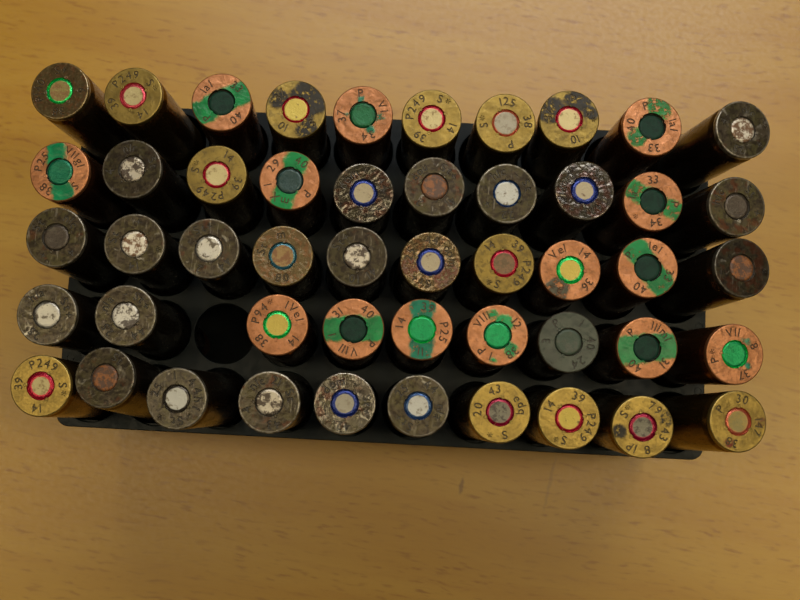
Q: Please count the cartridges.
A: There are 49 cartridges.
